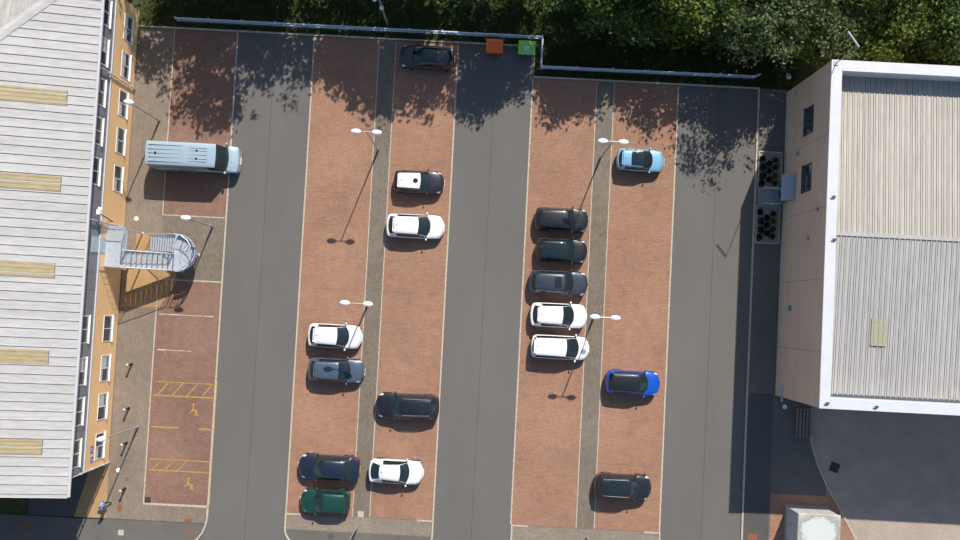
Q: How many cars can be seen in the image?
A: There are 17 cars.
